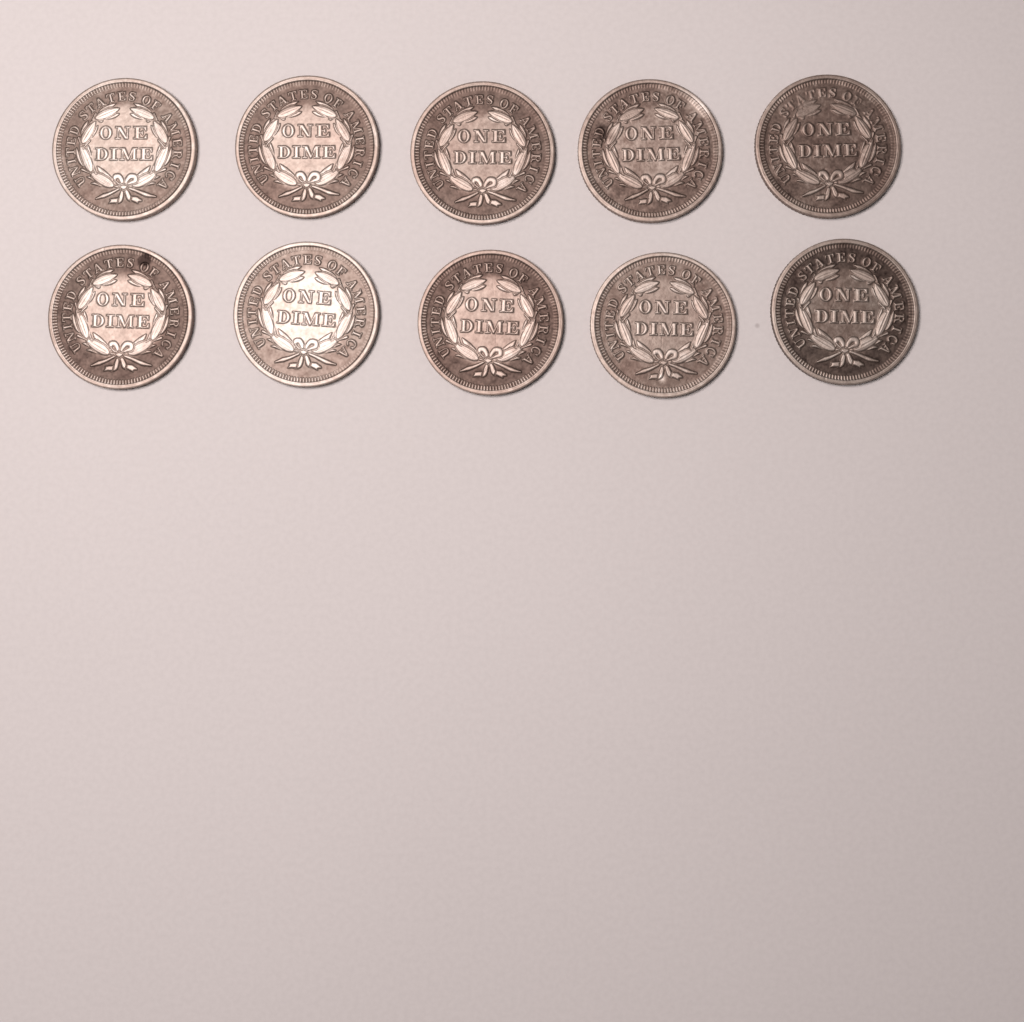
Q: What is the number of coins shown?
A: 10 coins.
